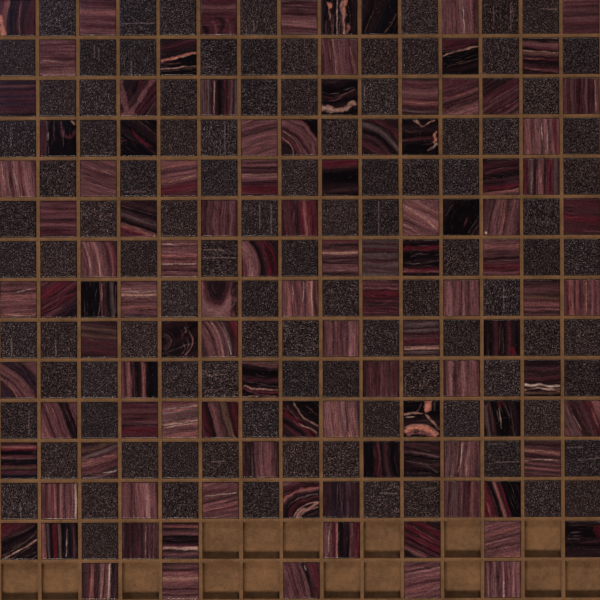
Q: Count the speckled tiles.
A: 101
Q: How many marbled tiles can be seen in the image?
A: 108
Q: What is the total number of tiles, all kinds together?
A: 209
